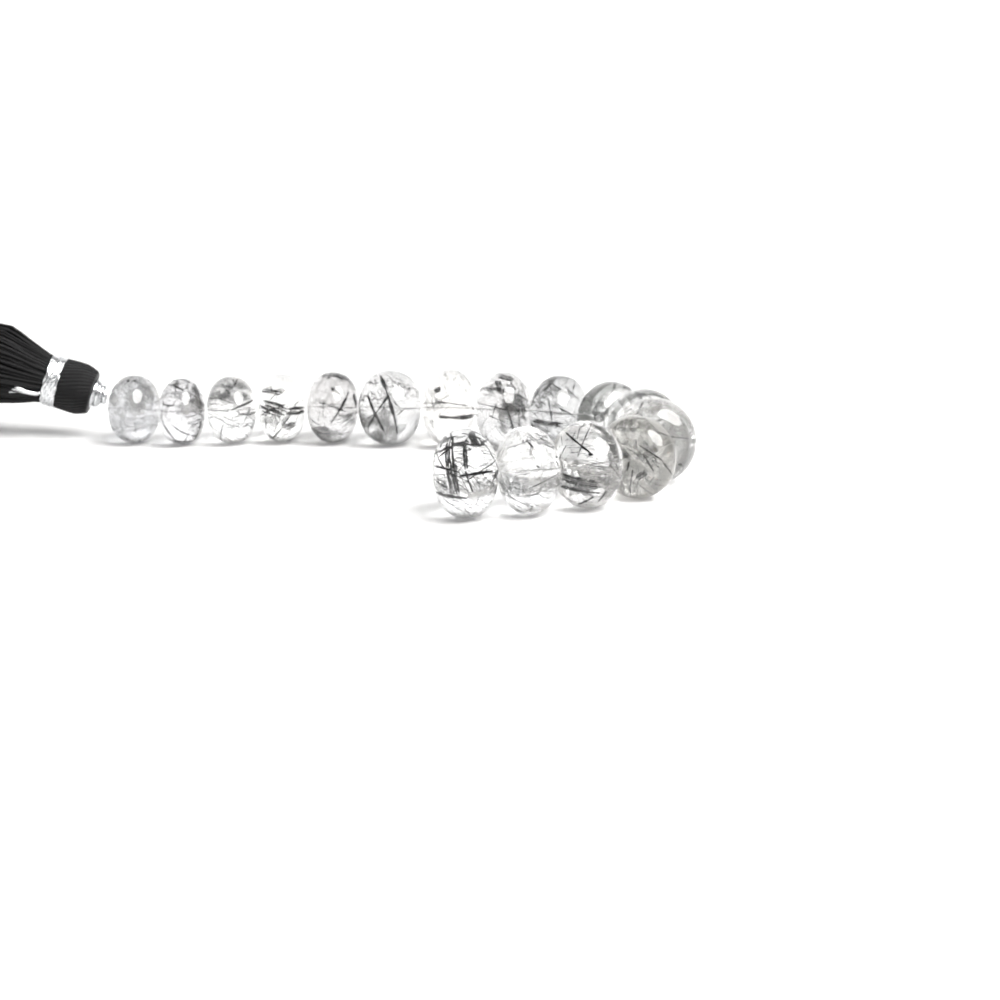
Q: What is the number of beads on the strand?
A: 16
